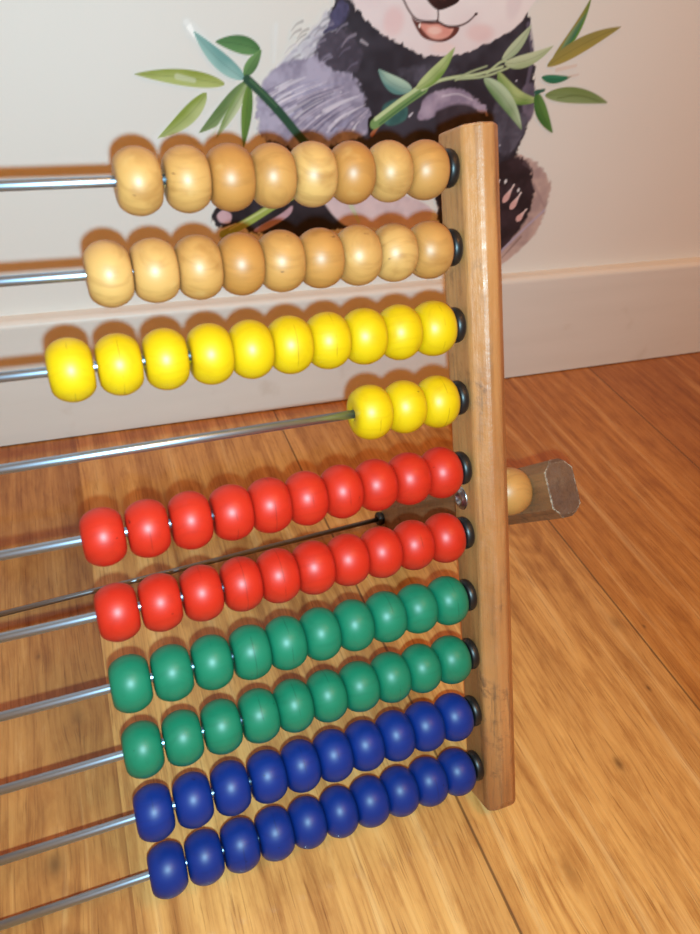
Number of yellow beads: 13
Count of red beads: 20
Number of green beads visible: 20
